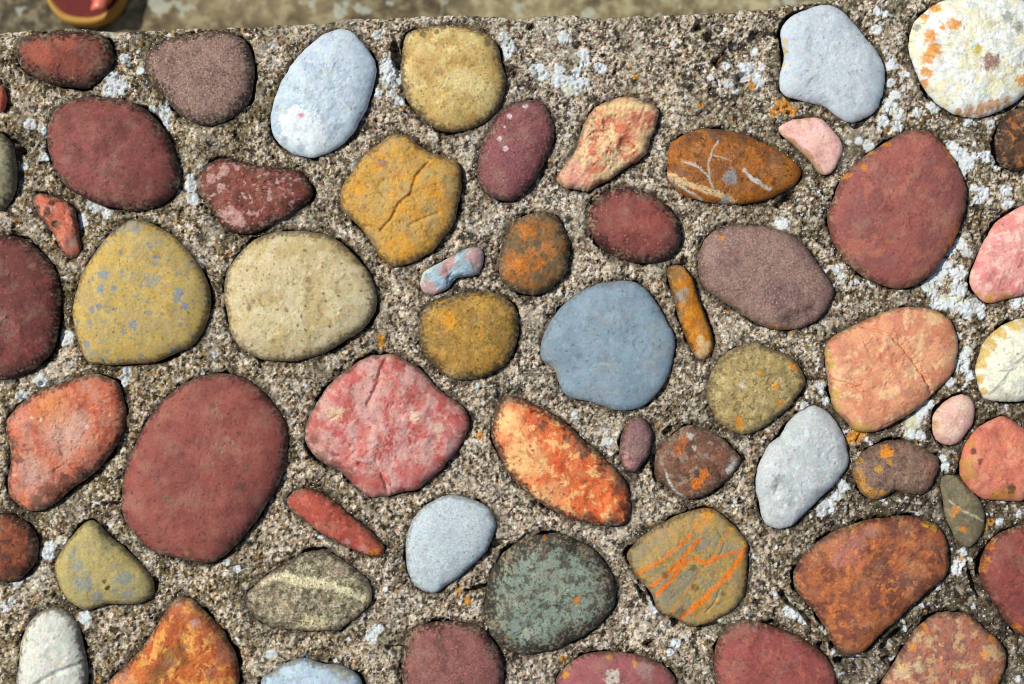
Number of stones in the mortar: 59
